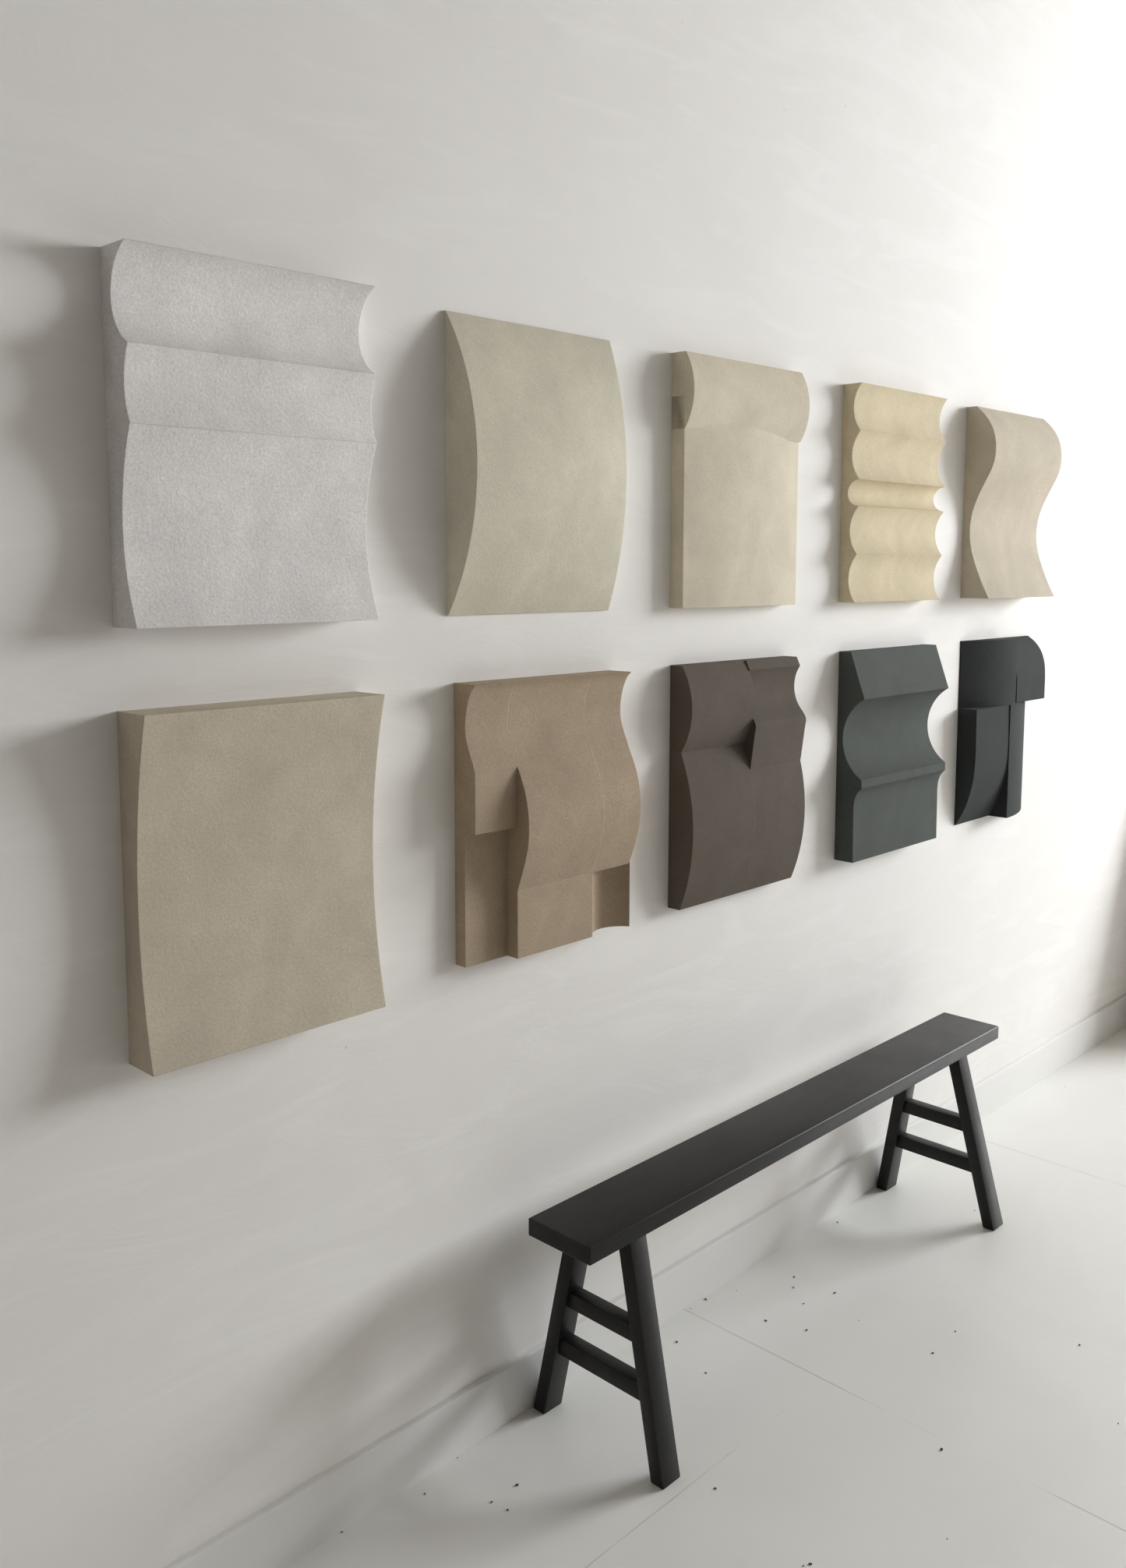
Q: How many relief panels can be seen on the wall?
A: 10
